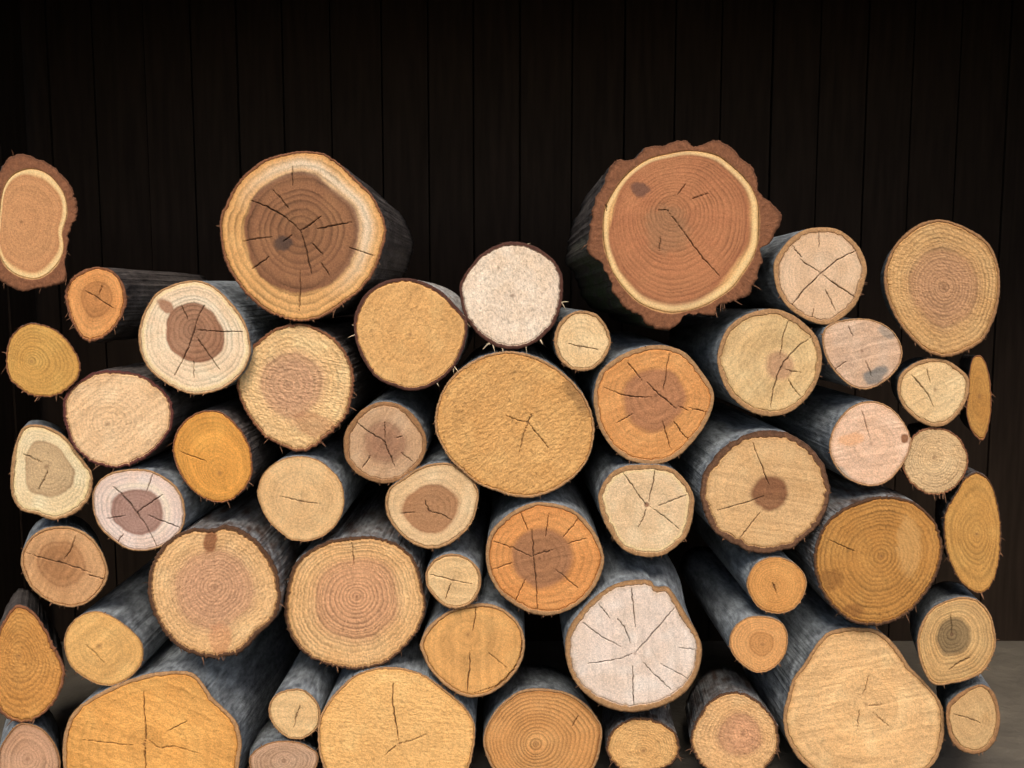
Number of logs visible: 53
